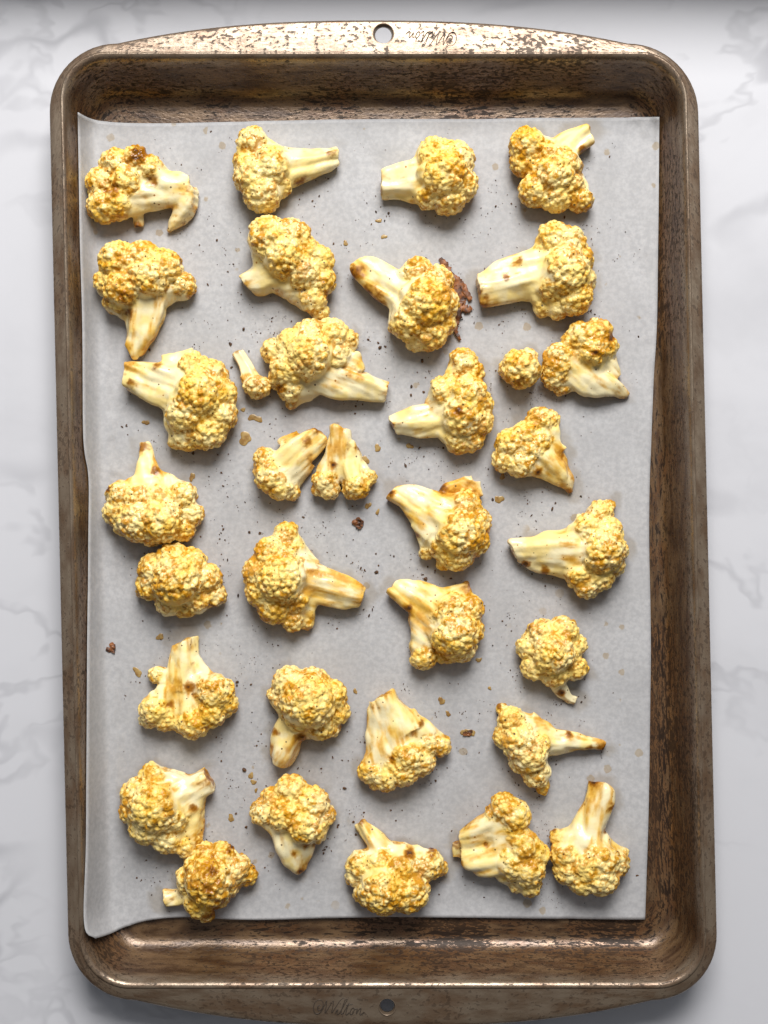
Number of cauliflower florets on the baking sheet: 34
